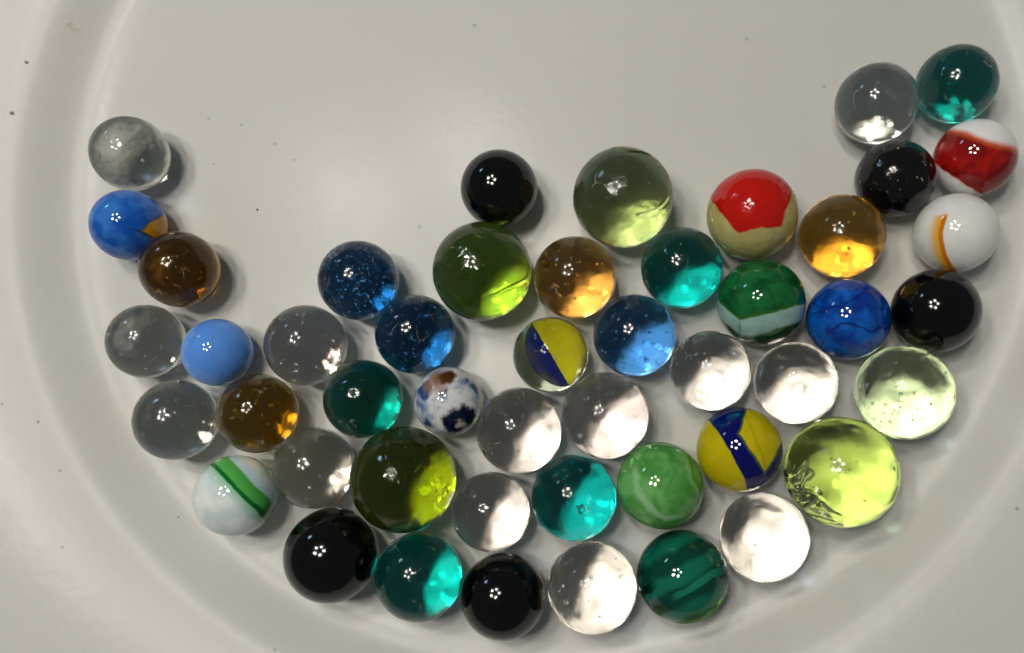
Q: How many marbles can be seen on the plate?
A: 48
